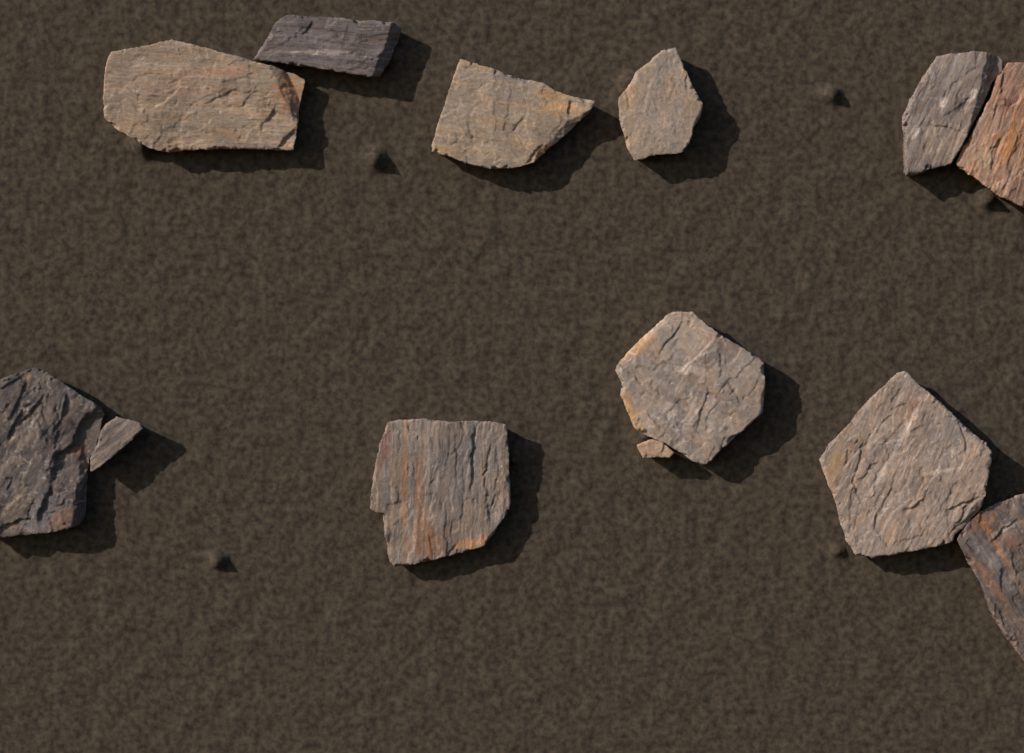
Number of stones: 13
